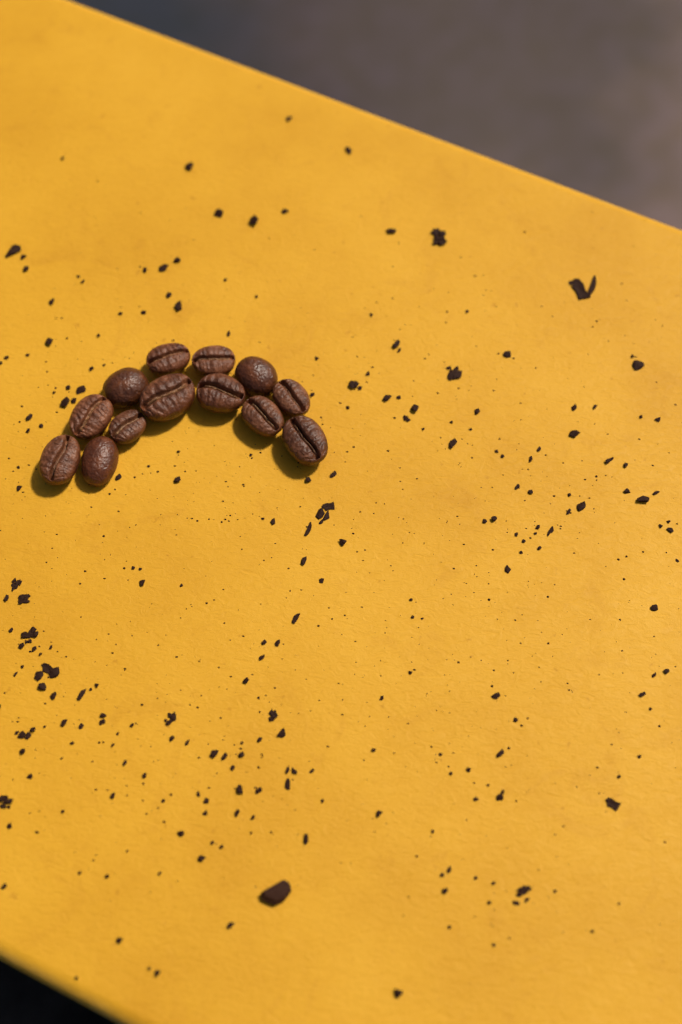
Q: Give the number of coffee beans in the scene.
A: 13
